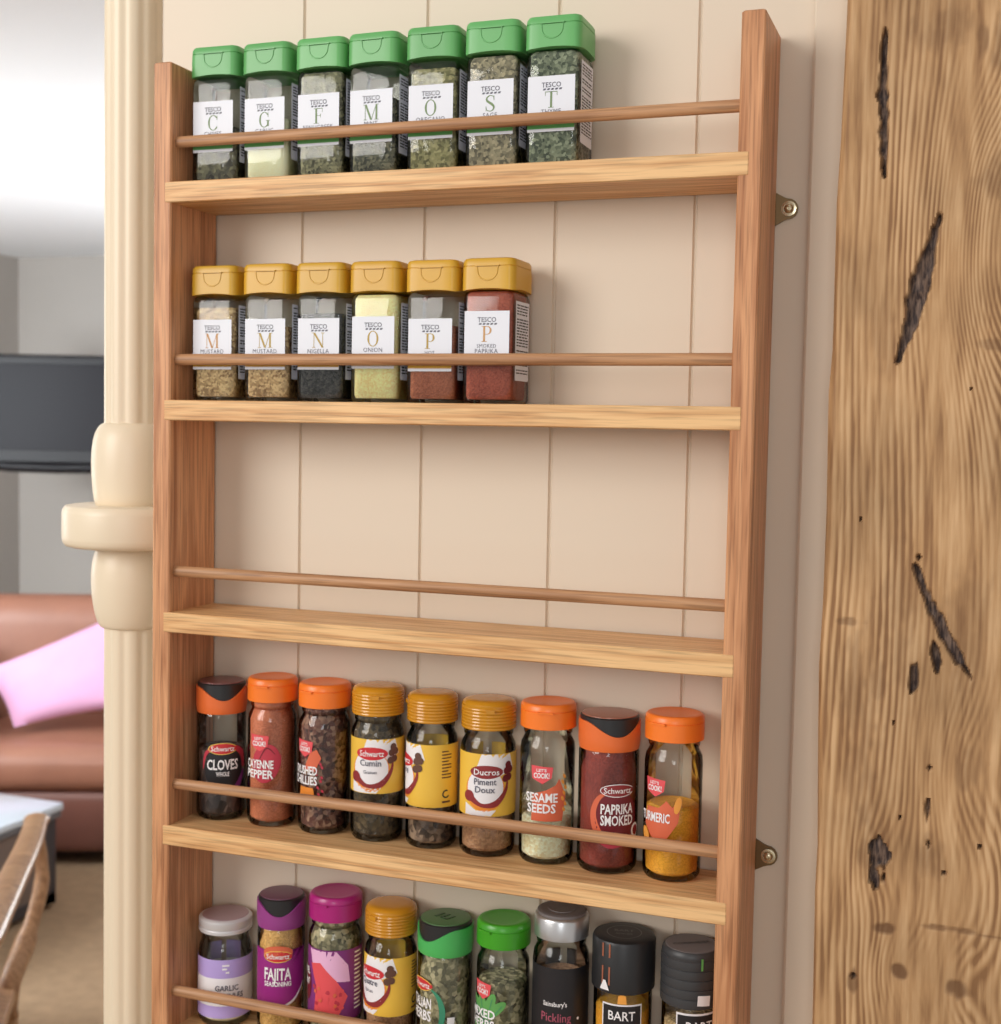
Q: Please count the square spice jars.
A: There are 13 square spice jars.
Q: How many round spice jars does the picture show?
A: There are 18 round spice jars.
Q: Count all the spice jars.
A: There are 31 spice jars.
